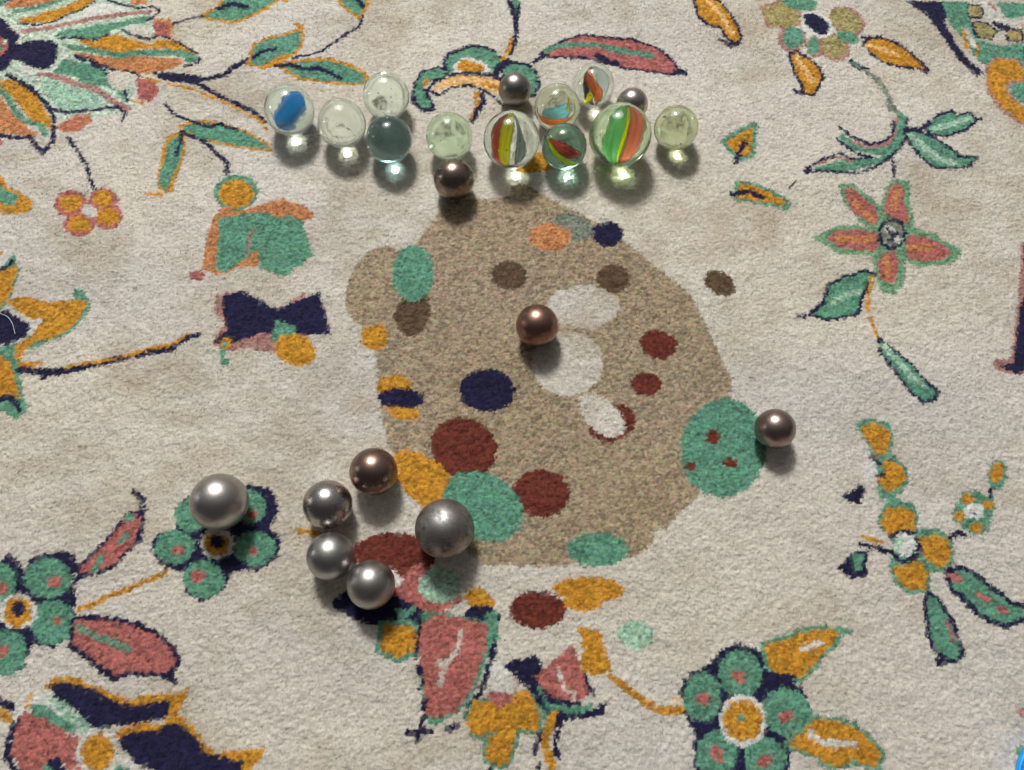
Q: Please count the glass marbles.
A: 11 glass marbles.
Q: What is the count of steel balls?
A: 11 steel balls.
